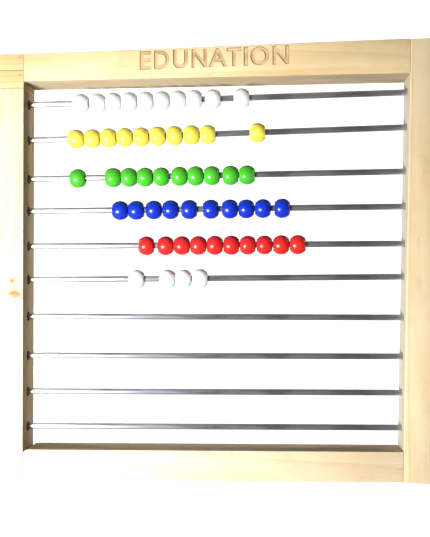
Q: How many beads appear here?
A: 54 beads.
